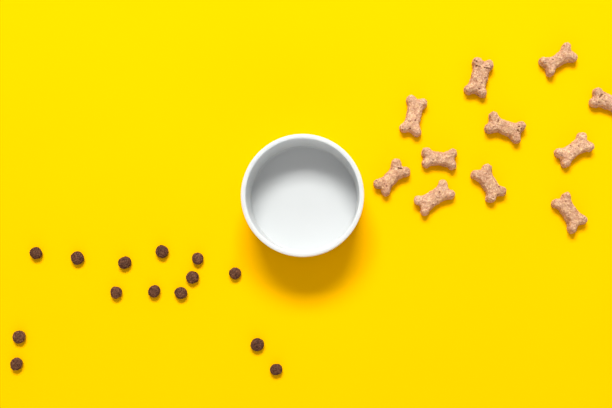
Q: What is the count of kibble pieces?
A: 14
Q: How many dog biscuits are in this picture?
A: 11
